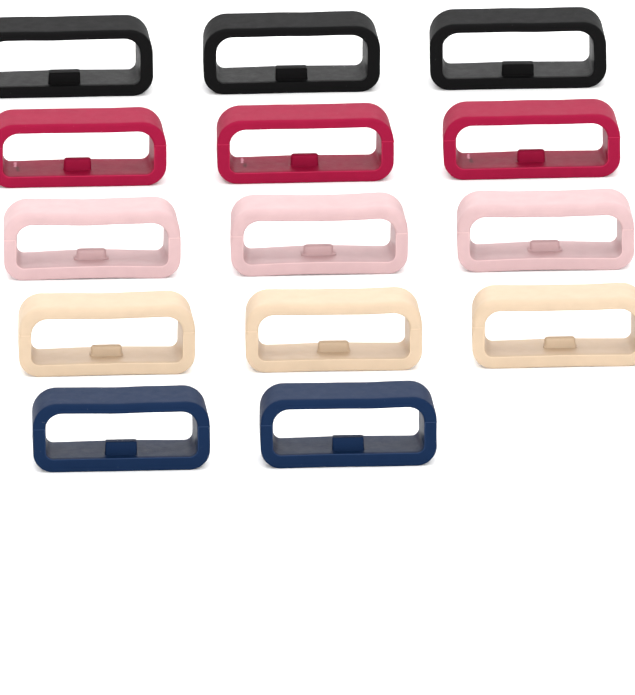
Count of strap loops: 14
